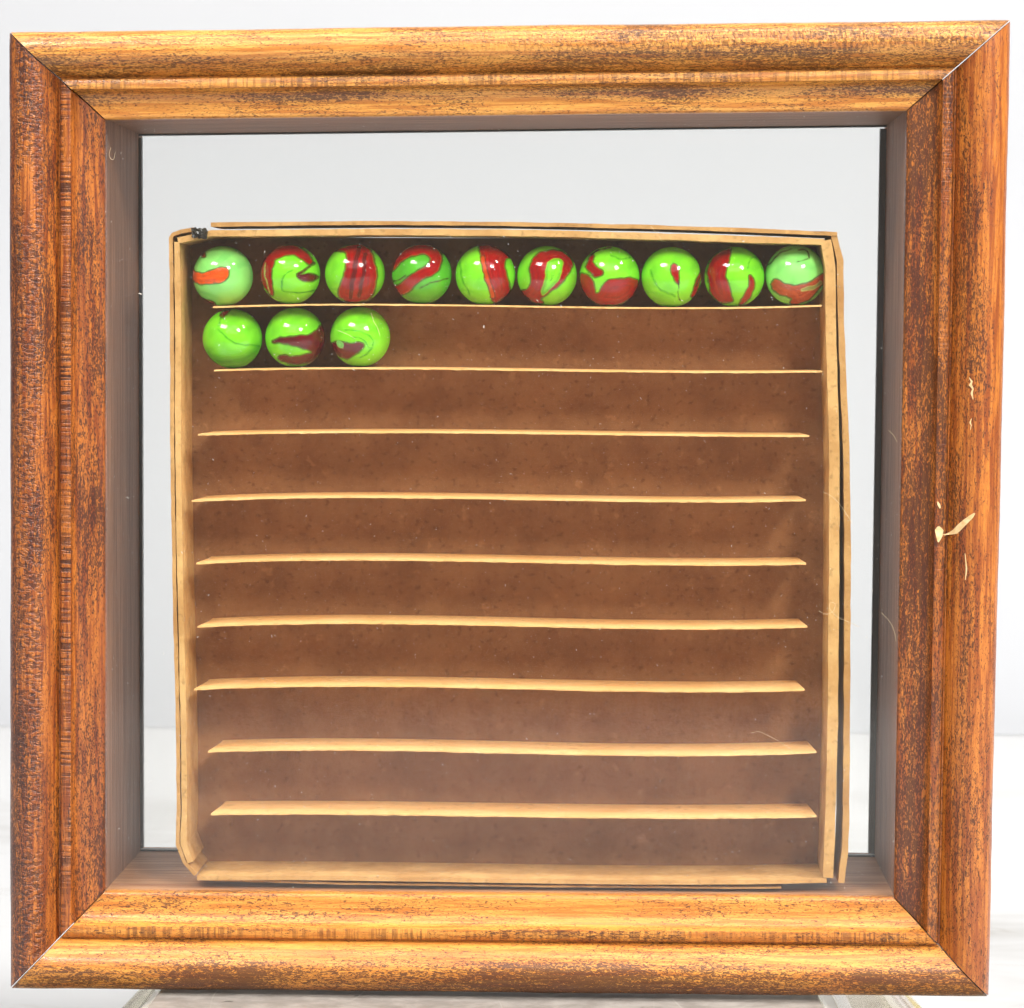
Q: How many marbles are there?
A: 13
